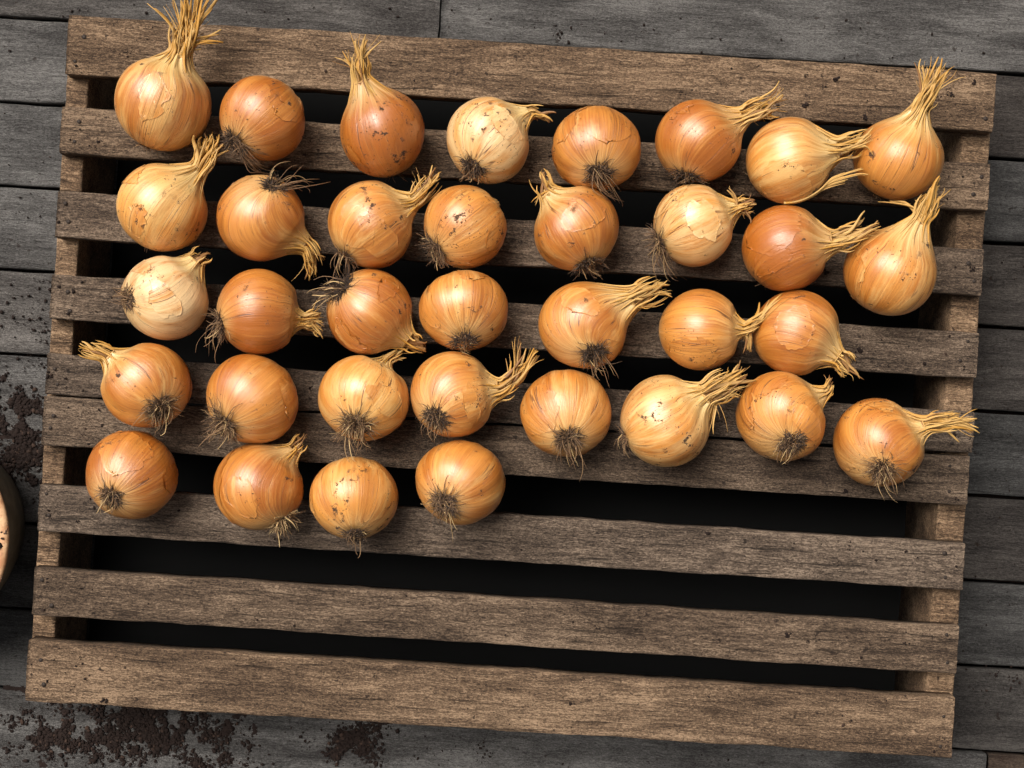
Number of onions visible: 35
